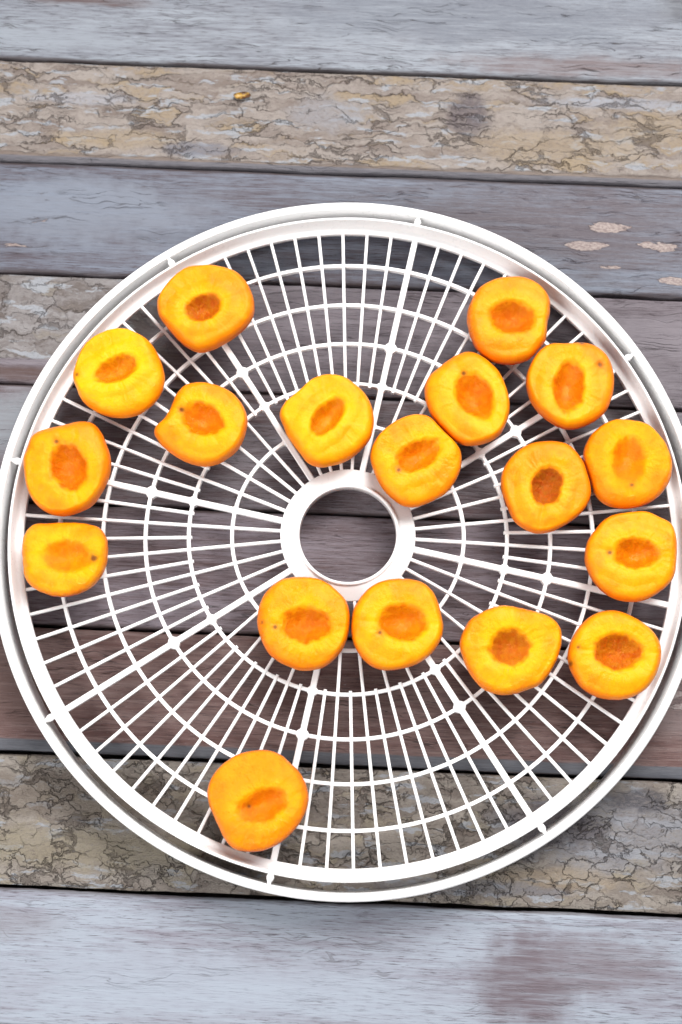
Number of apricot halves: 18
